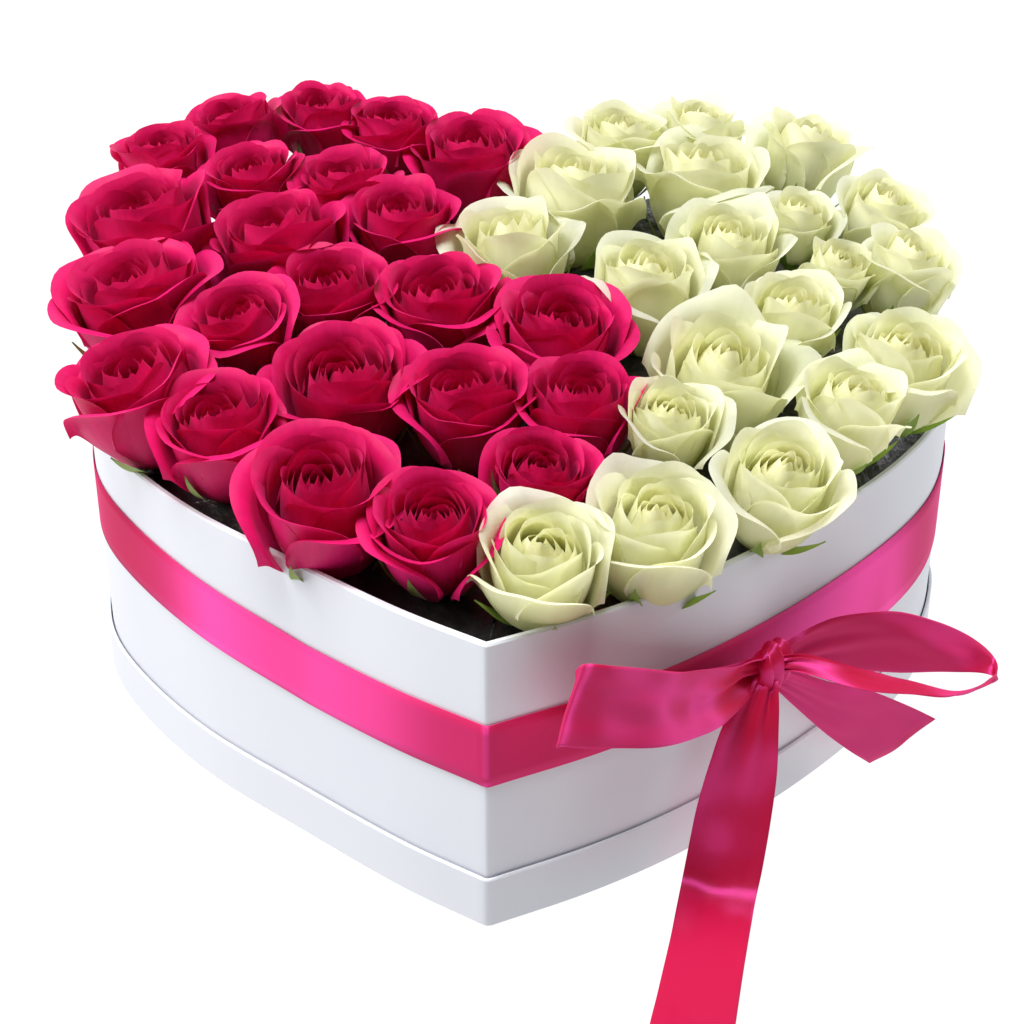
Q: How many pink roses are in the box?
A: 23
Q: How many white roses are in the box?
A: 20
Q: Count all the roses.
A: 43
